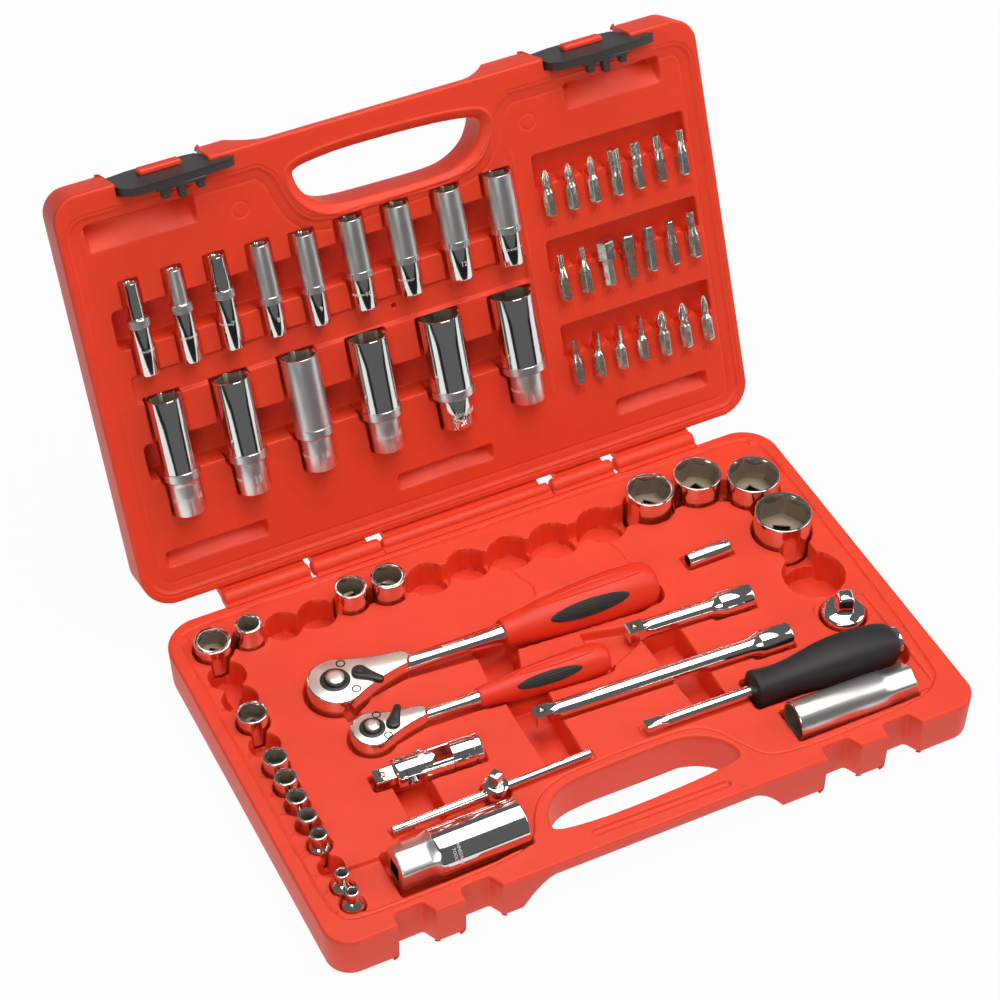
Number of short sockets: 16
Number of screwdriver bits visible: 21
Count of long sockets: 17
